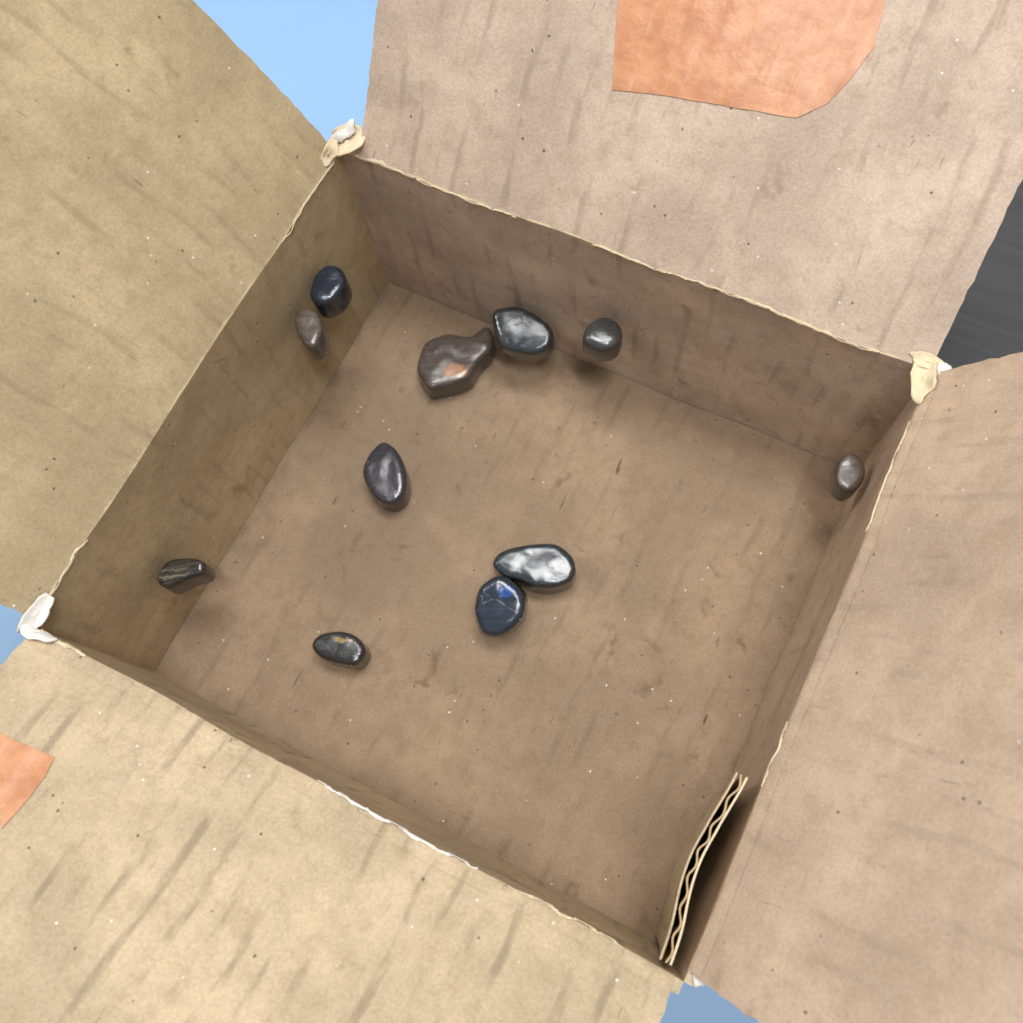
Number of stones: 11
